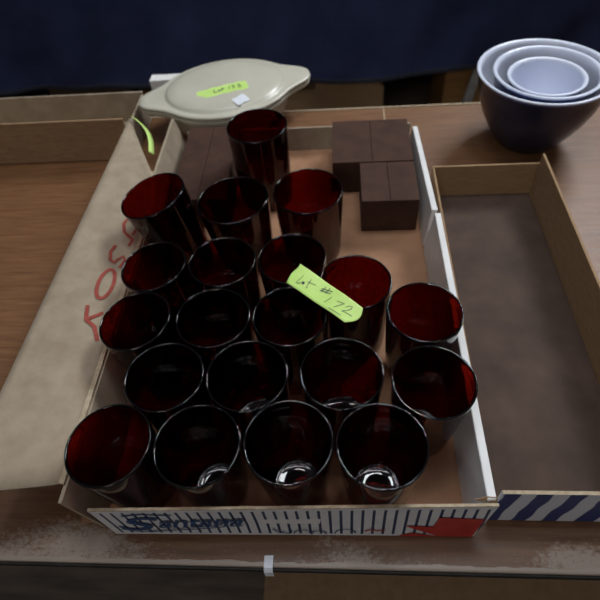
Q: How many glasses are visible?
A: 20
